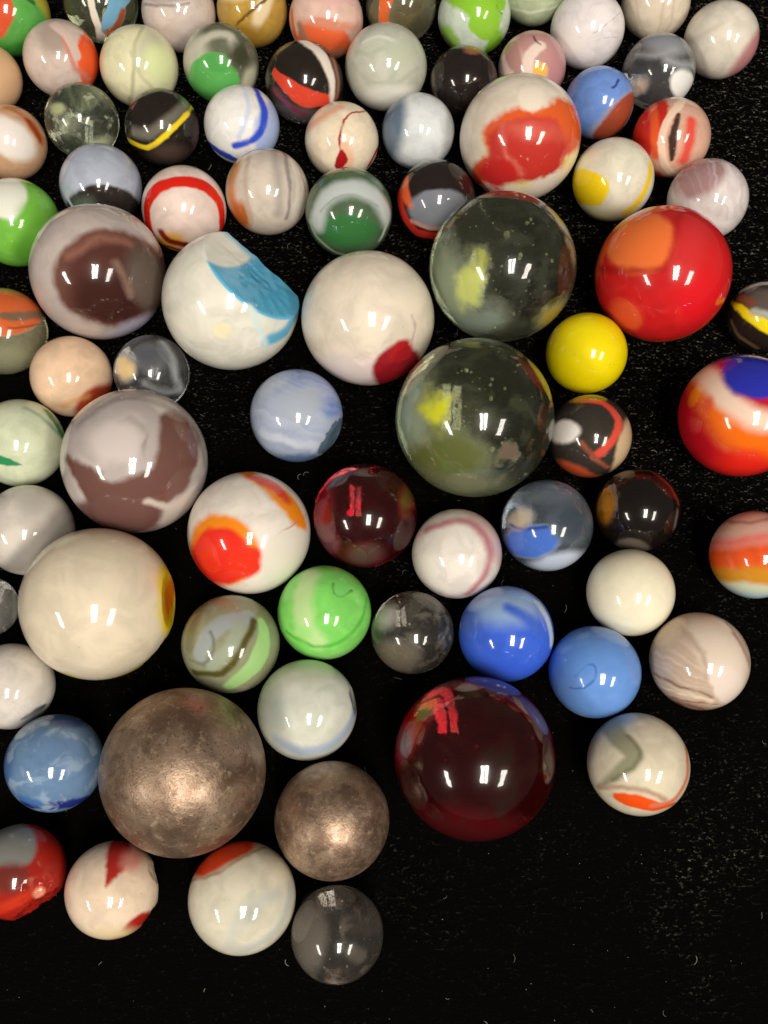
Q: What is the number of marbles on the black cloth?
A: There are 80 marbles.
